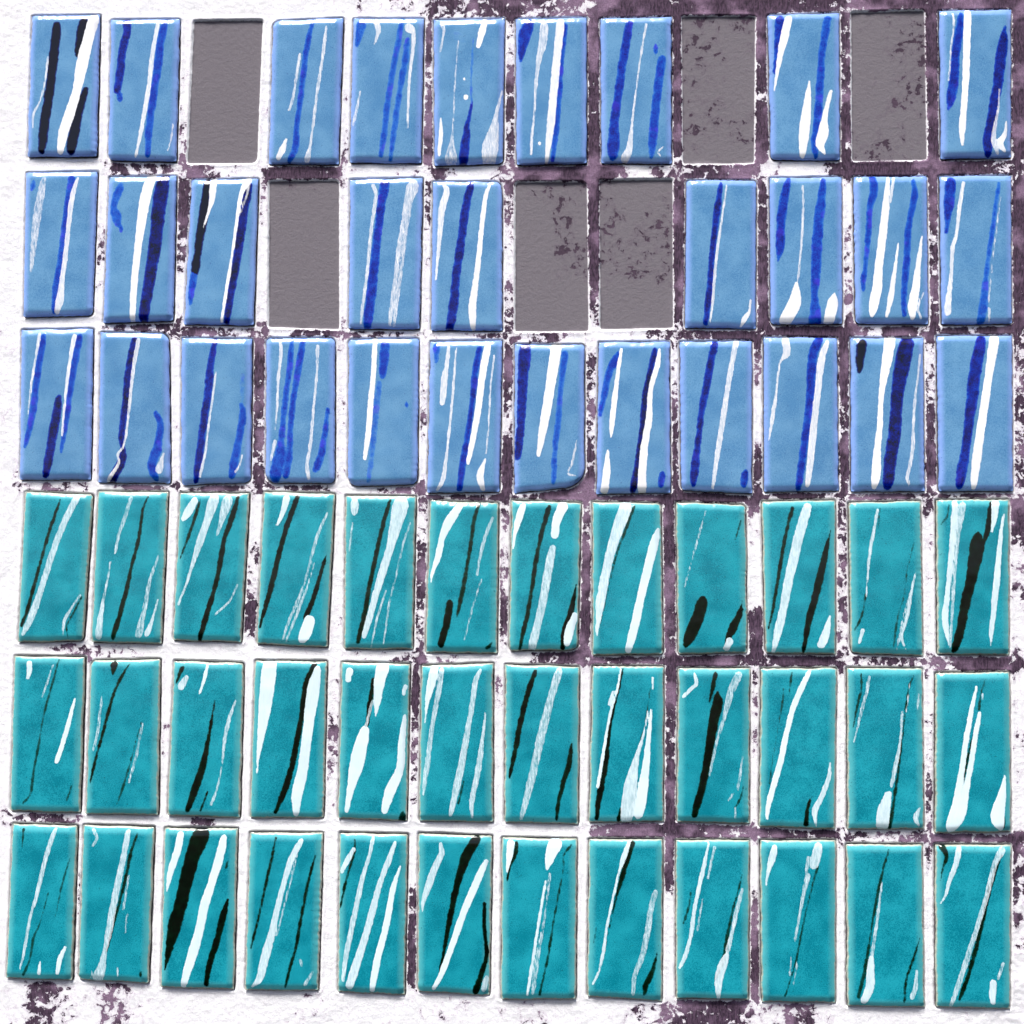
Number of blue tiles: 30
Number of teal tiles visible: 36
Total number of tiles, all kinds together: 66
